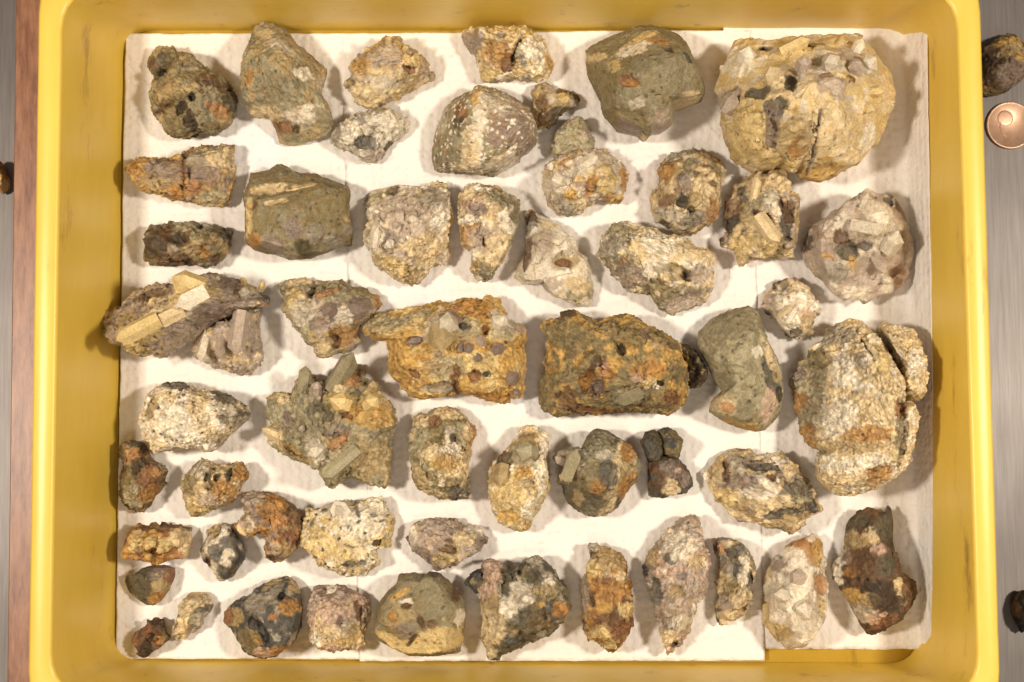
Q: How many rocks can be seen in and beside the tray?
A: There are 56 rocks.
